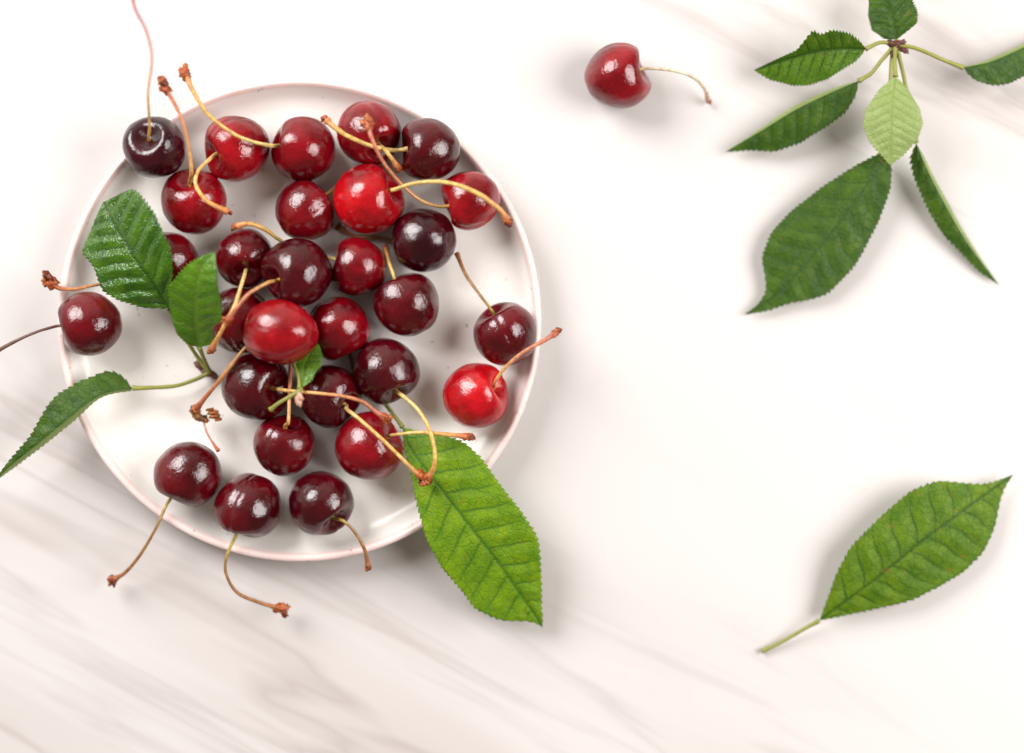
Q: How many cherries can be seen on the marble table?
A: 30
